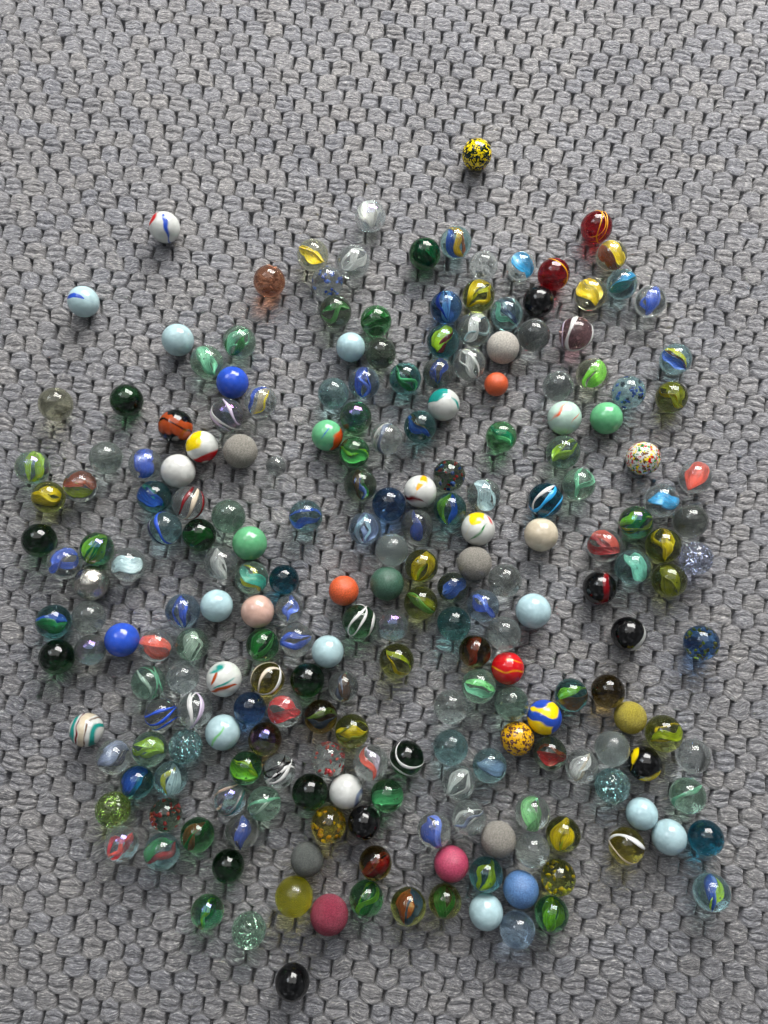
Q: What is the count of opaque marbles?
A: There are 52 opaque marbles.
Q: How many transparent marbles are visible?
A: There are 175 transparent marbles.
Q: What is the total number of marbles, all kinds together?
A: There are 227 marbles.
